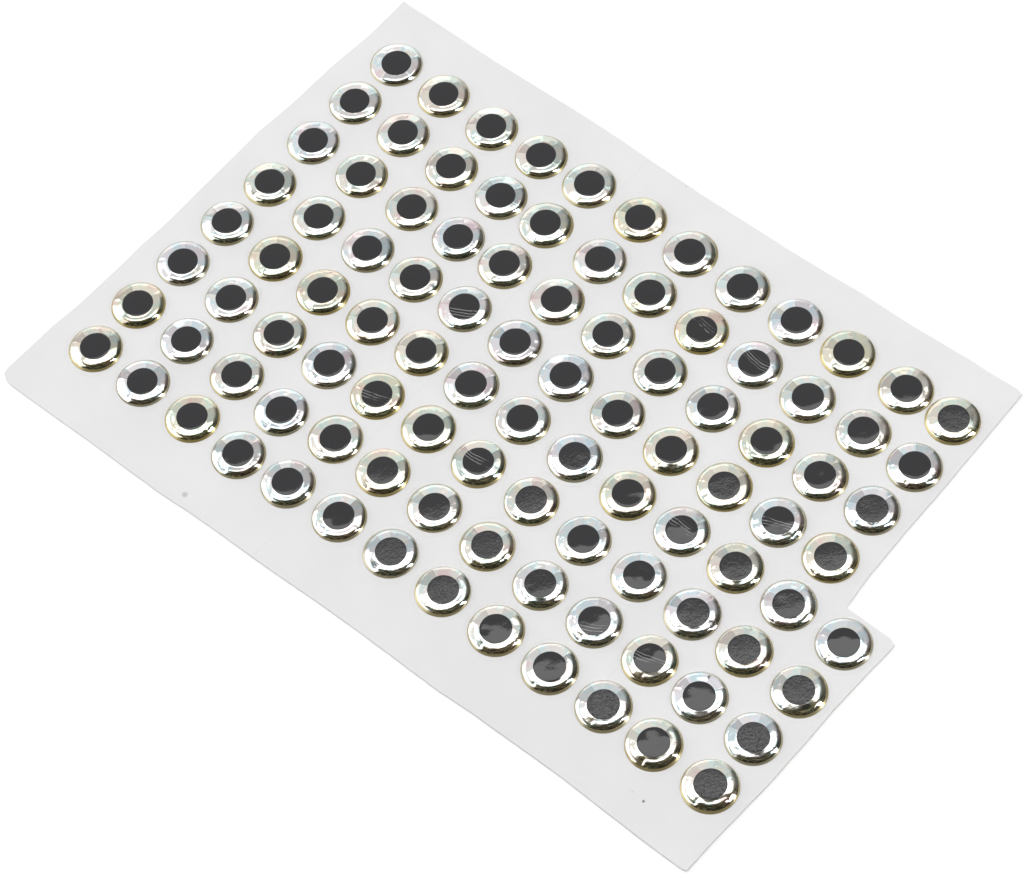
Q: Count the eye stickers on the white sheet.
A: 100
